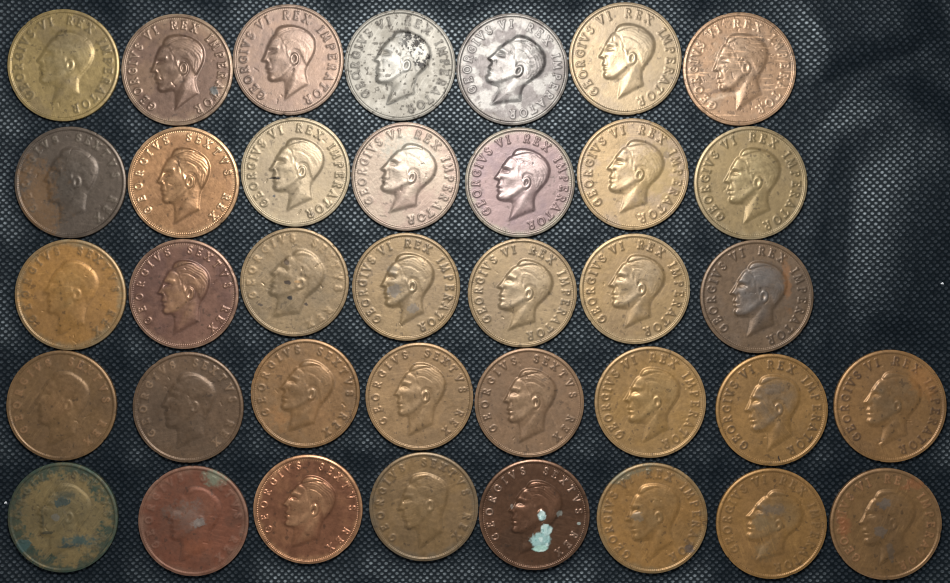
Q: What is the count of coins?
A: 37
